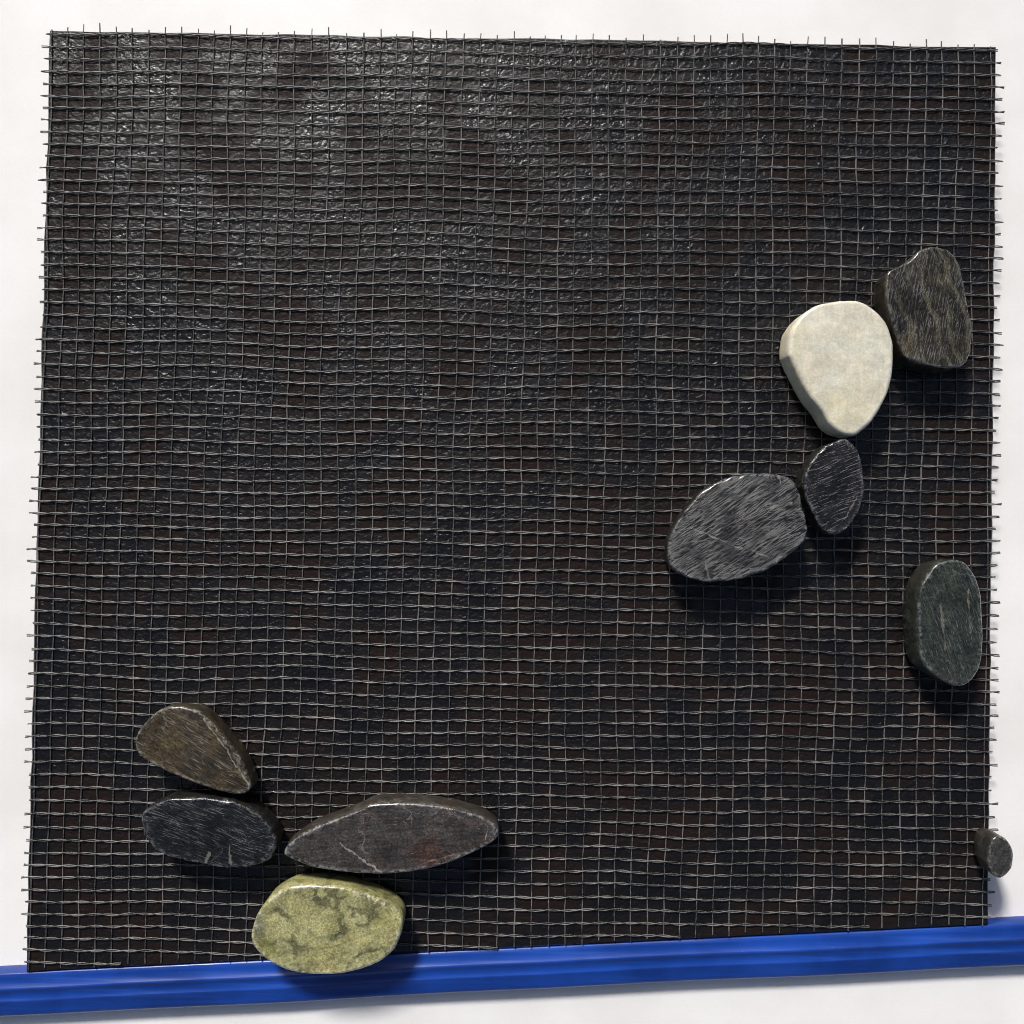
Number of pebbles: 10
